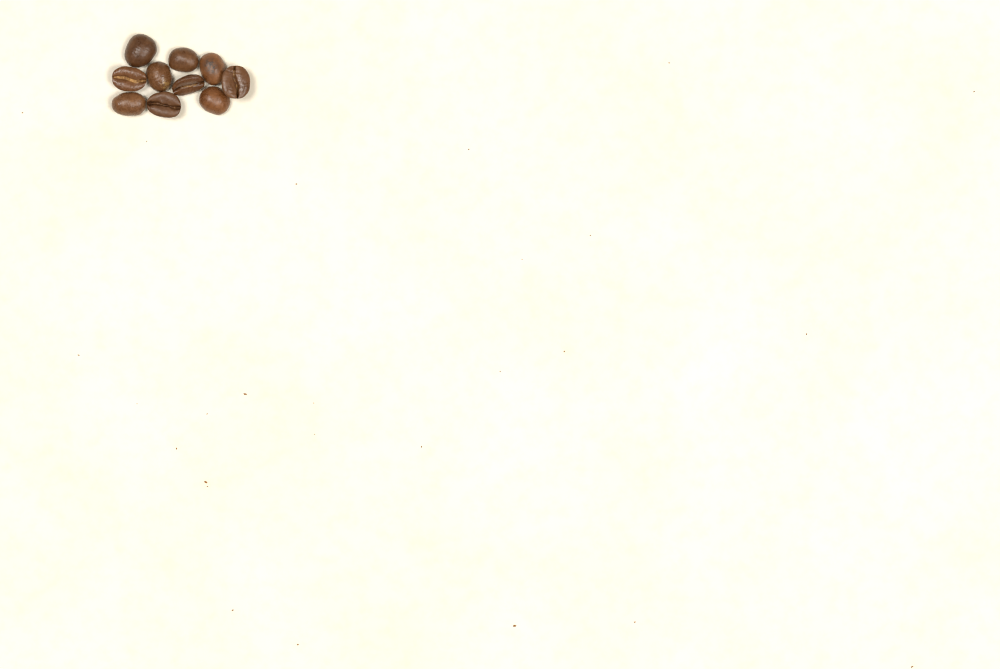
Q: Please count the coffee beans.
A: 10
